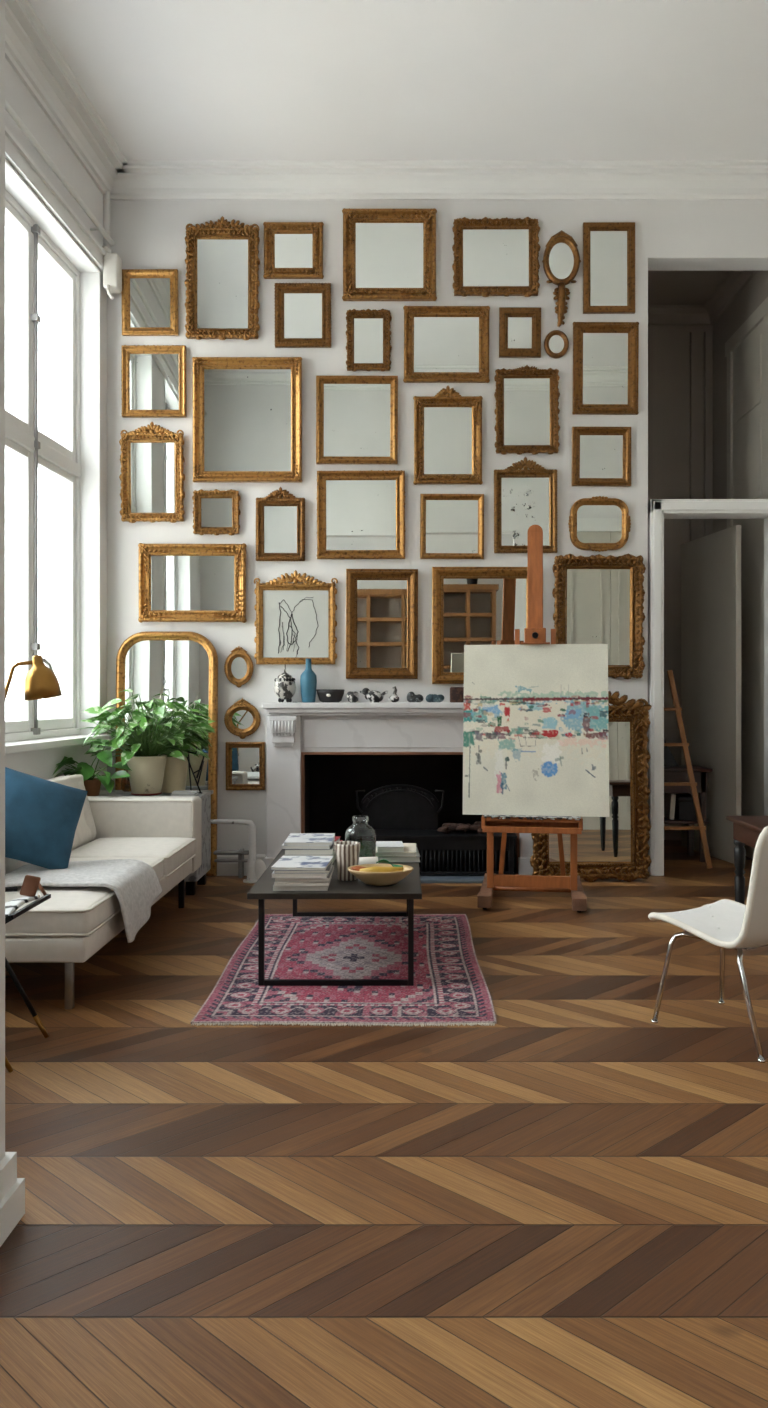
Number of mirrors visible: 35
